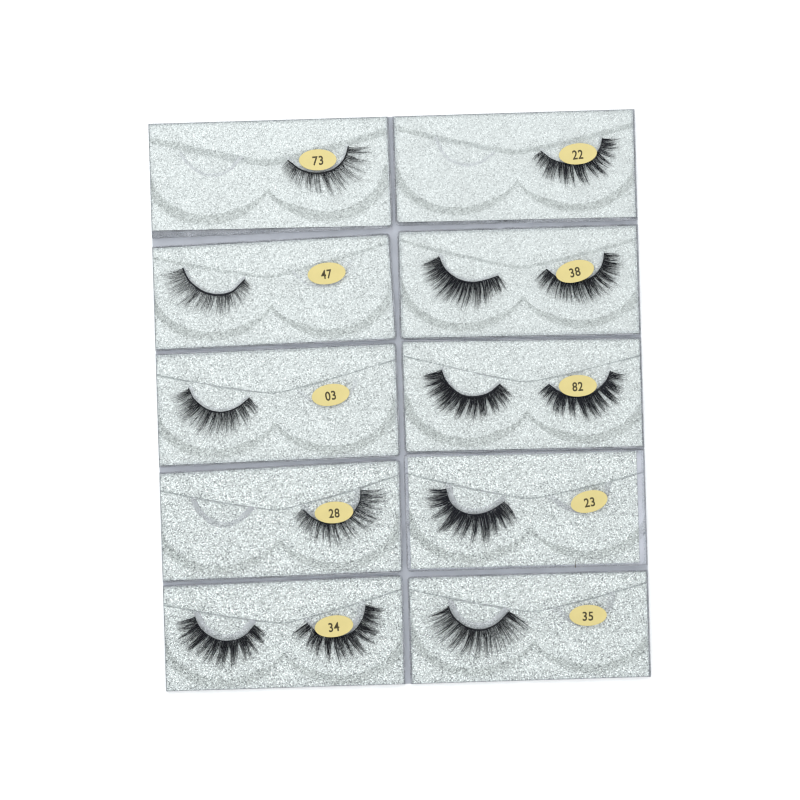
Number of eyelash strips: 13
